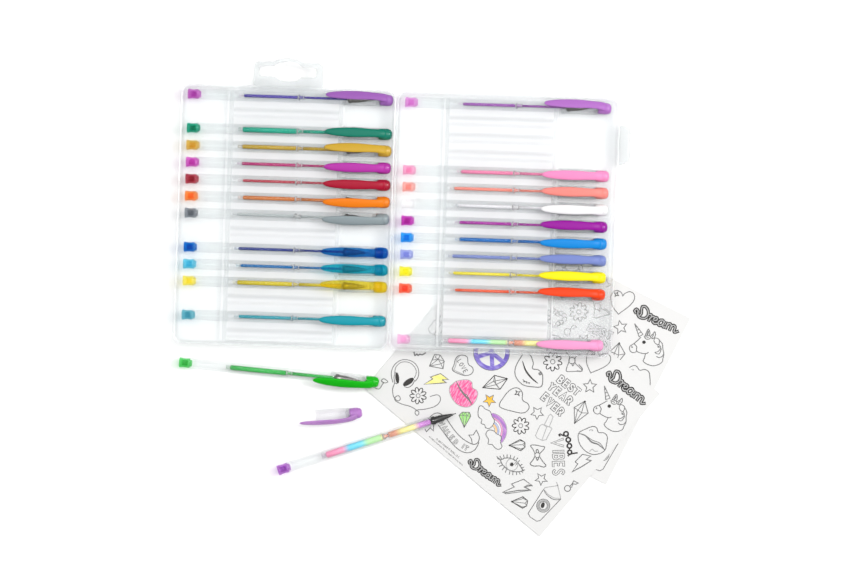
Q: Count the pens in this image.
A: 23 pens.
